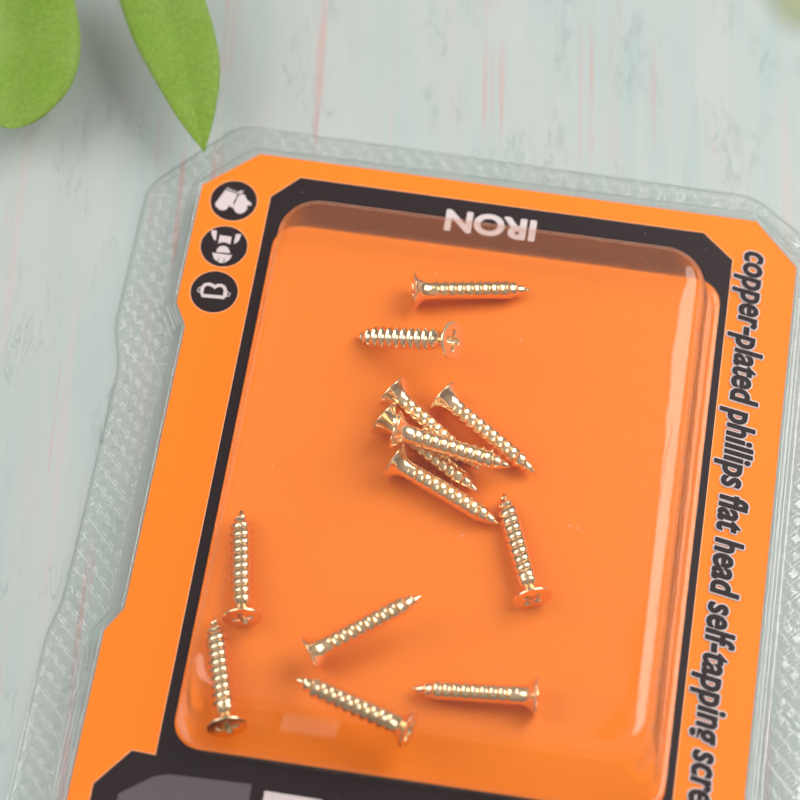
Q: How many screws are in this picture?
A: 13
